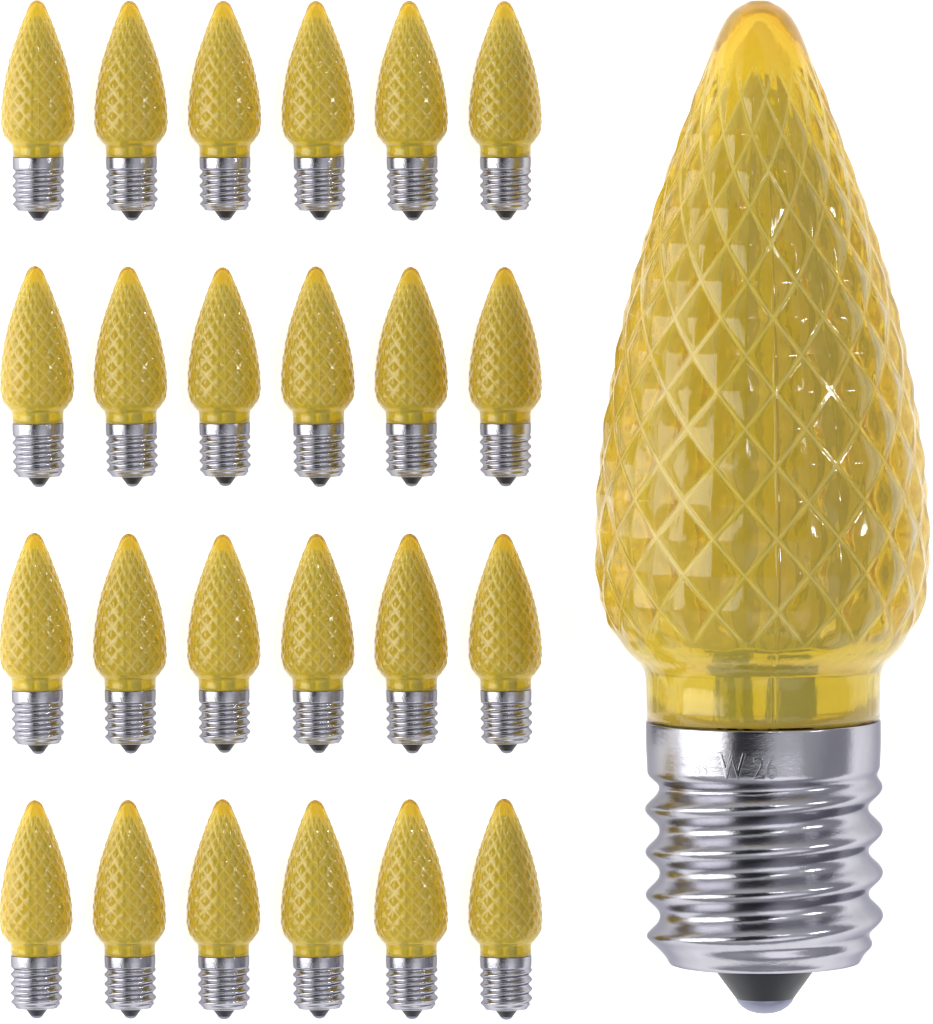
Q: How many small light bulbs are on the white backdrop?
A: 24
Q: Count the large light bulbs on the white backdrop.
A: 1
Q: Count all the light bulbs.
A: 25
